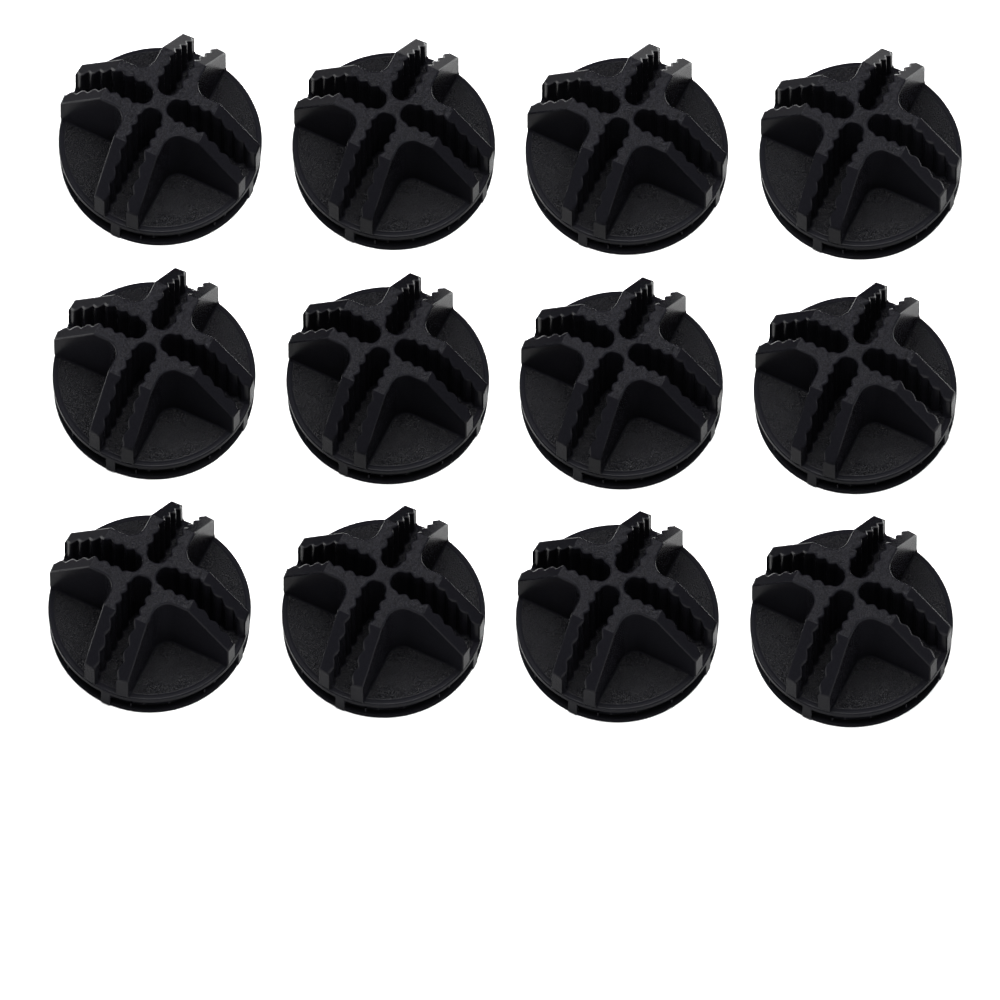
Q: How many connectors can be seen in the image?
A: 12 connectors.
